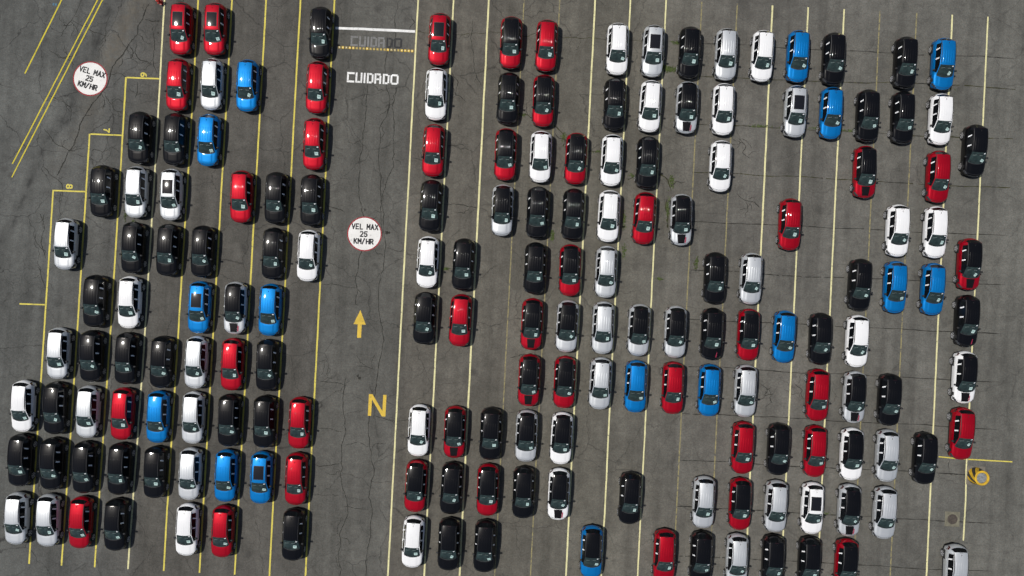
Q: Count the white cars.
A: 25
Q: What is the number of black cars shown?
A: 57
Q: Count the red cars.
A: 41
